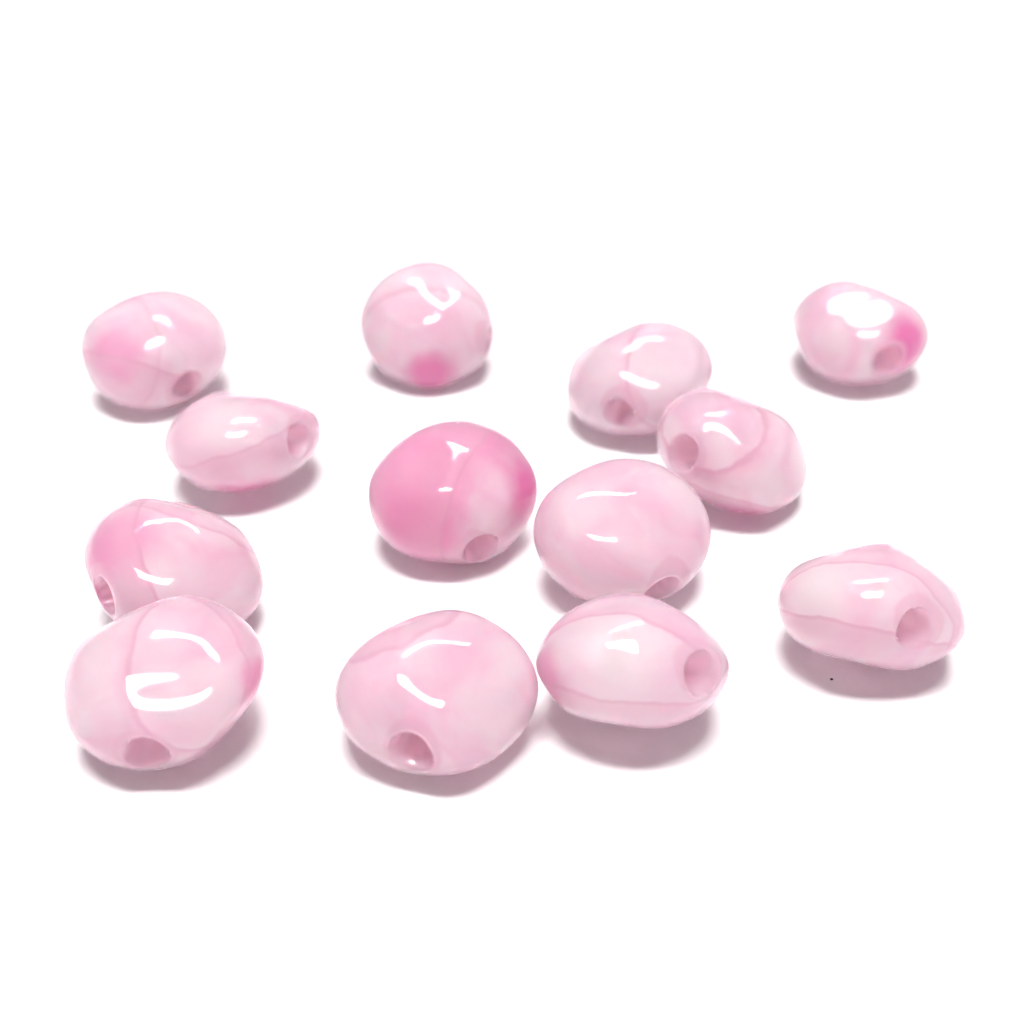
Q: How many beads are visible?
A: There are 13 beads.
